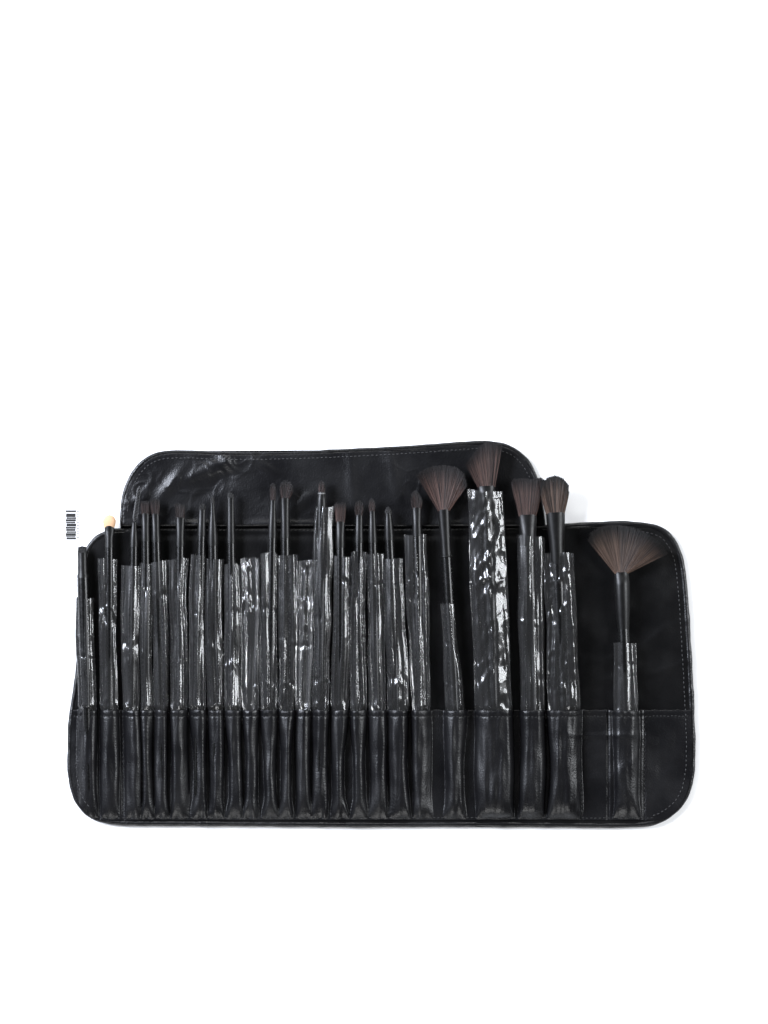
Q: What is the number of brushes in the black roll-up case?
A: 22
